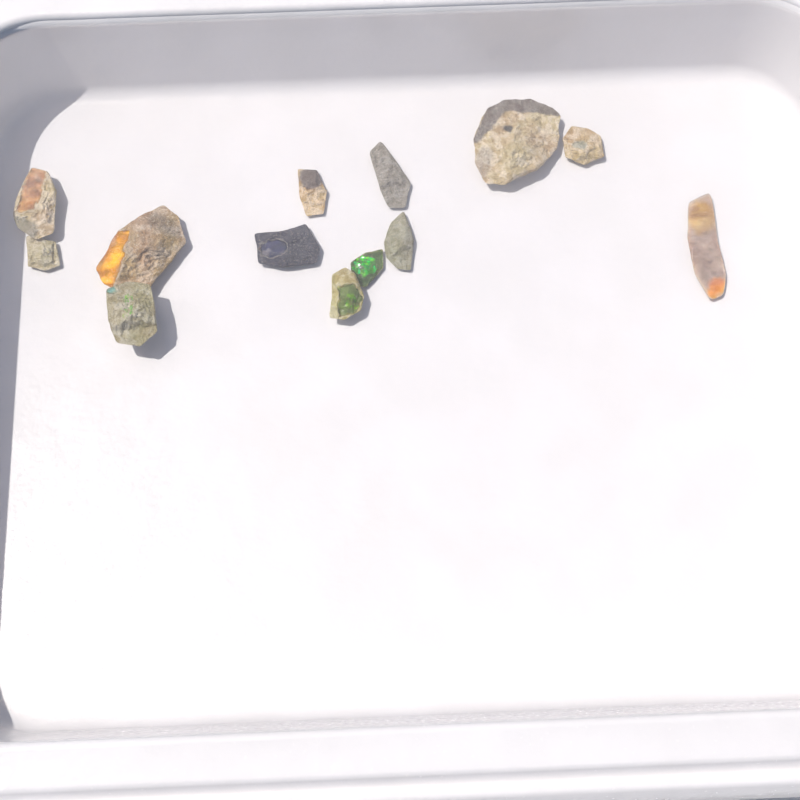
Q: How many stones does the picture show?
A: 13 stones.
